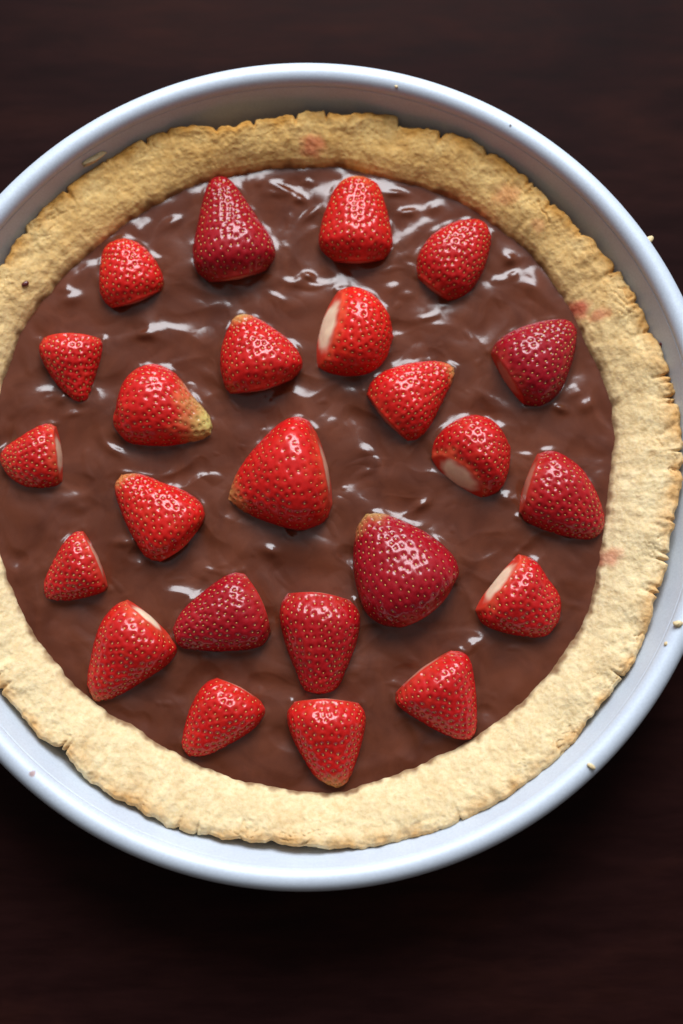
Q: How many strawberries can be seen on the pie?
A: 24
